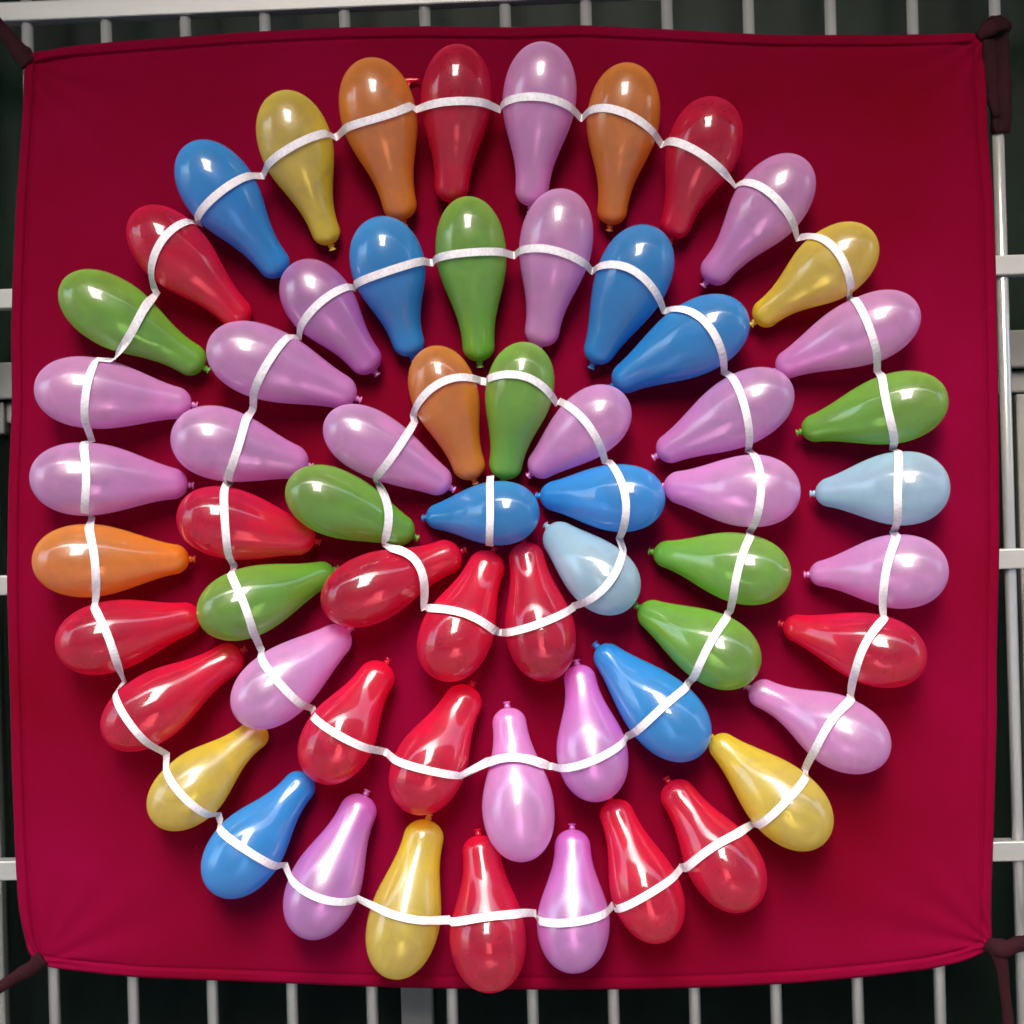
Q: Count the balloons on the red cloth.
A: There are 62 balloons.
